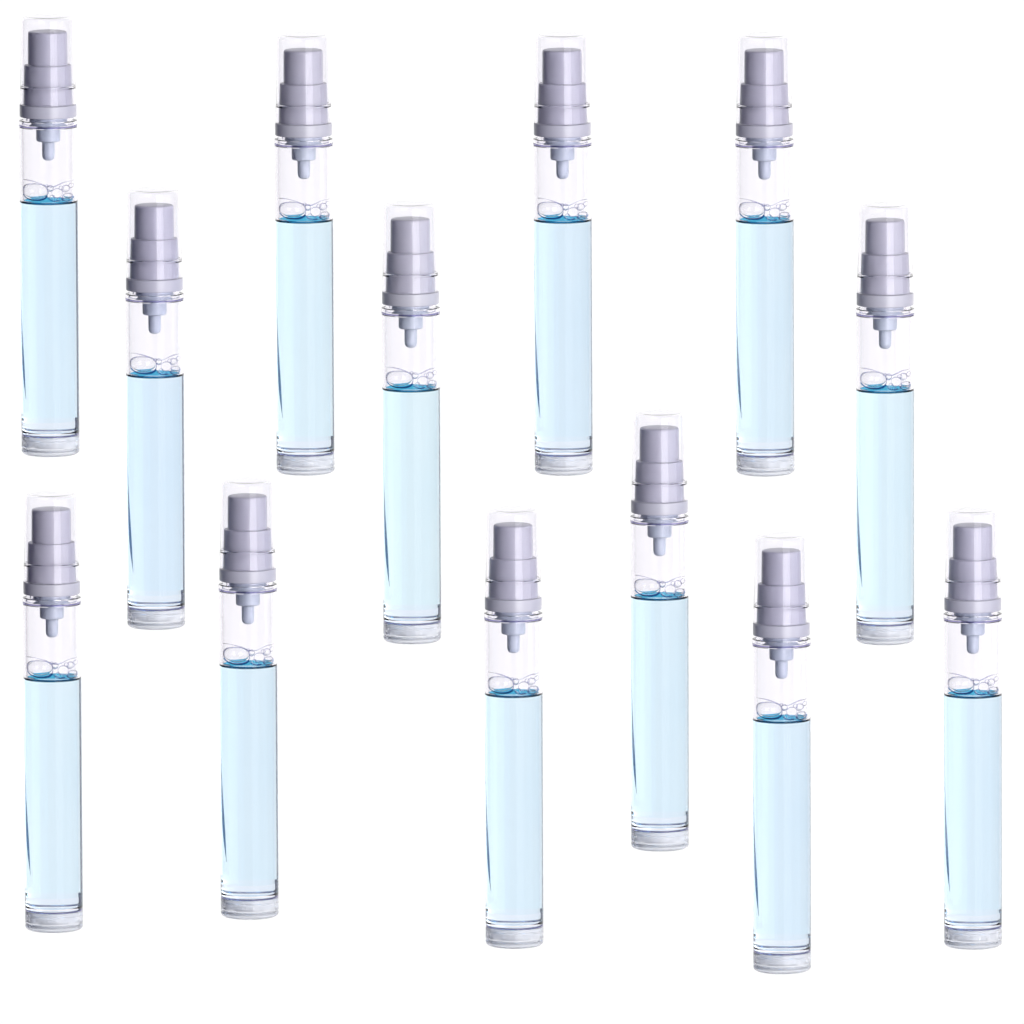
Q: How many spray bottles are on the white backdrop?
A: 13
